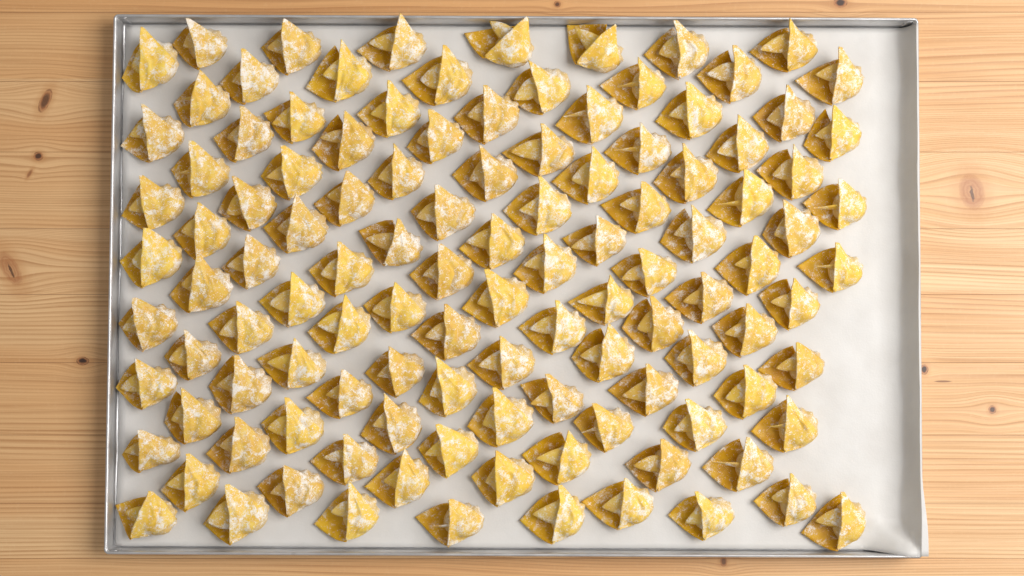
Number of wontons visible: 115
